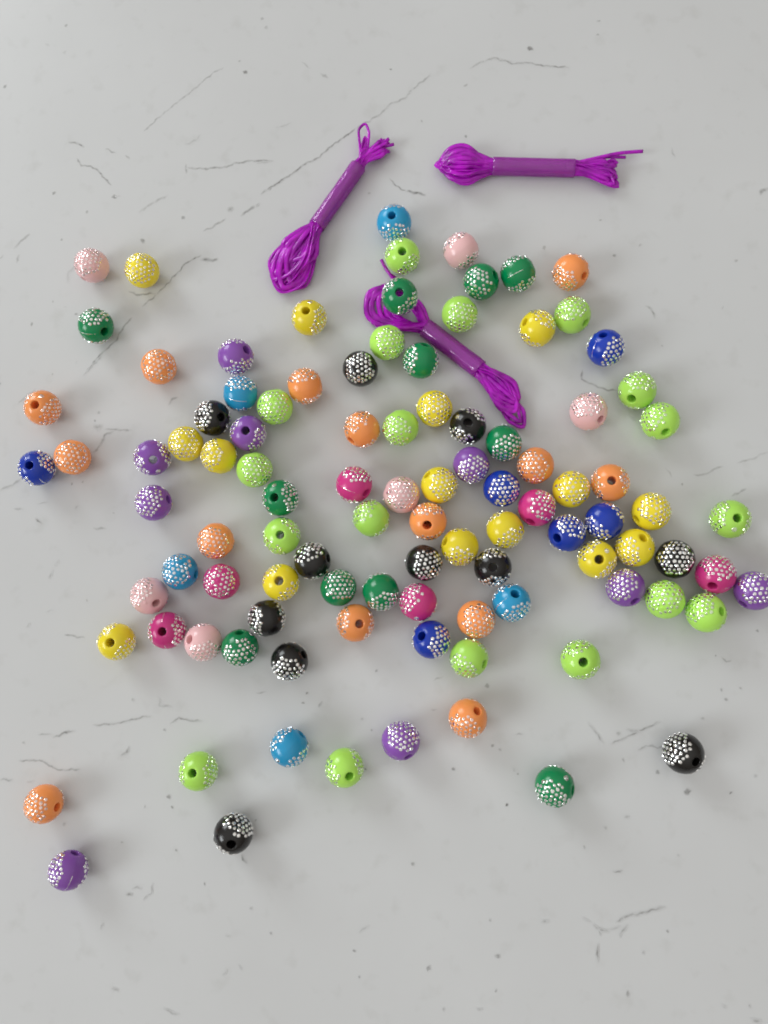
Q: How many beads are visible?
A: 101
